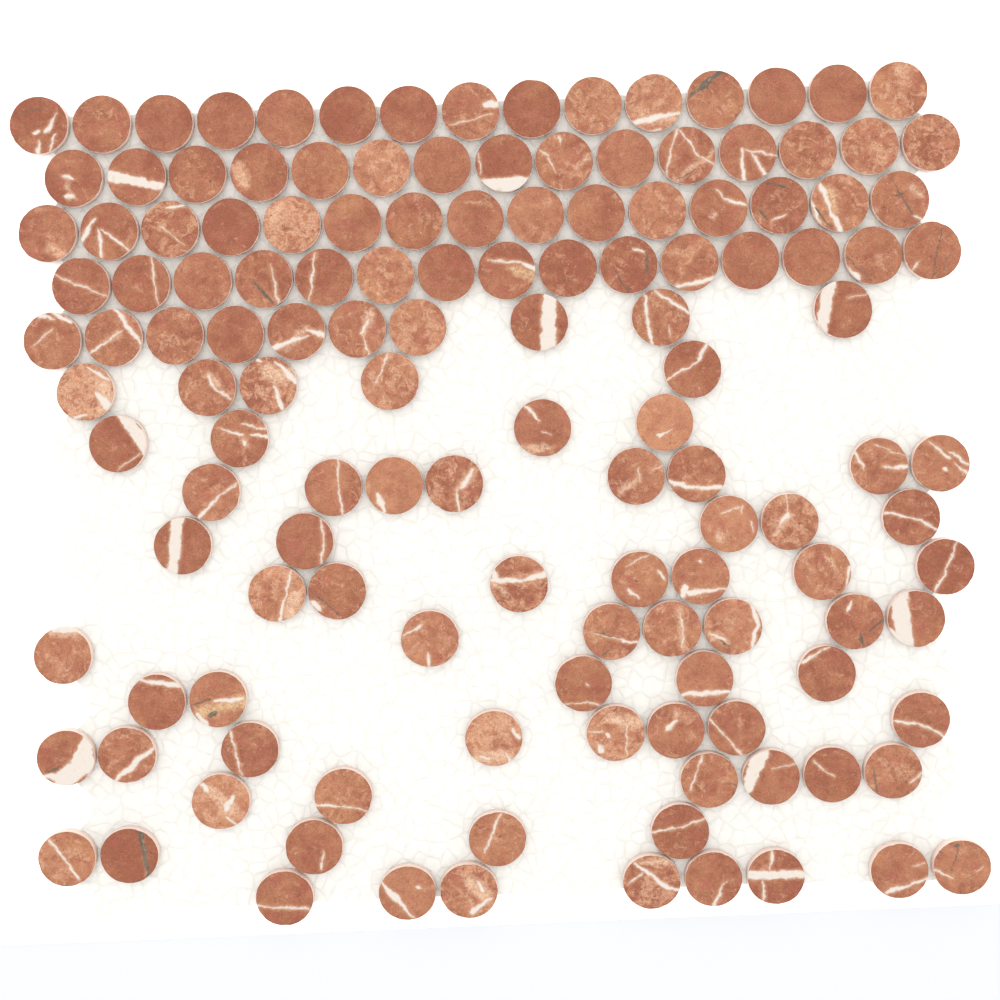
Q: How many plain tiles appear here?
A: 38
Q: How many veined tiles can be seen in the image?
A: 100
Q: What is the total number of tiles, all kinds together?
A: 138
